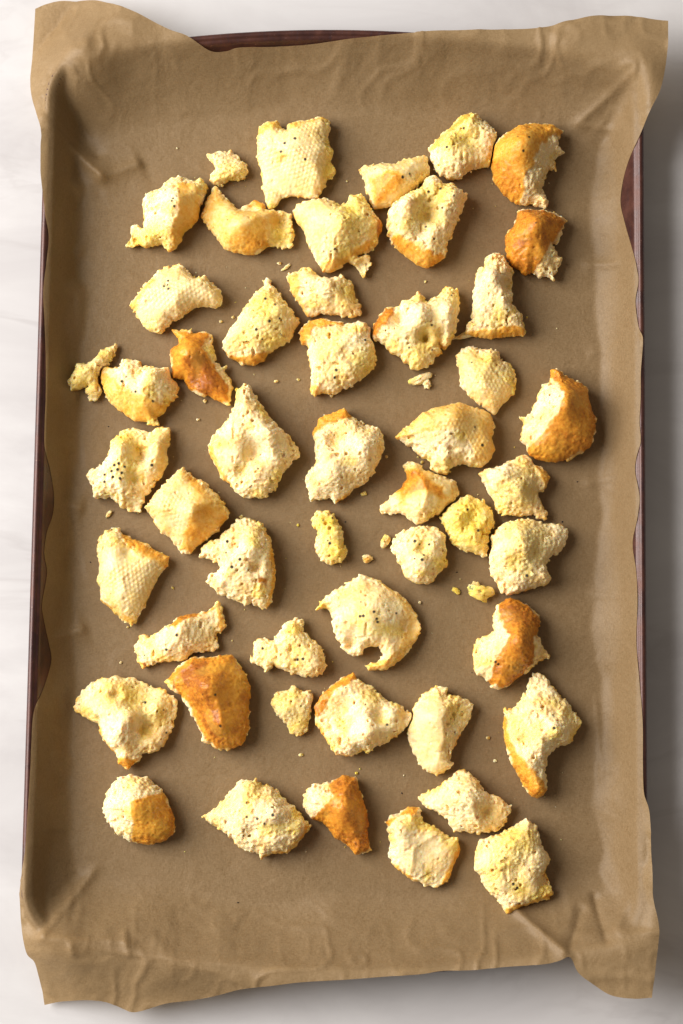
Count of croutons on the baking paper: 50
